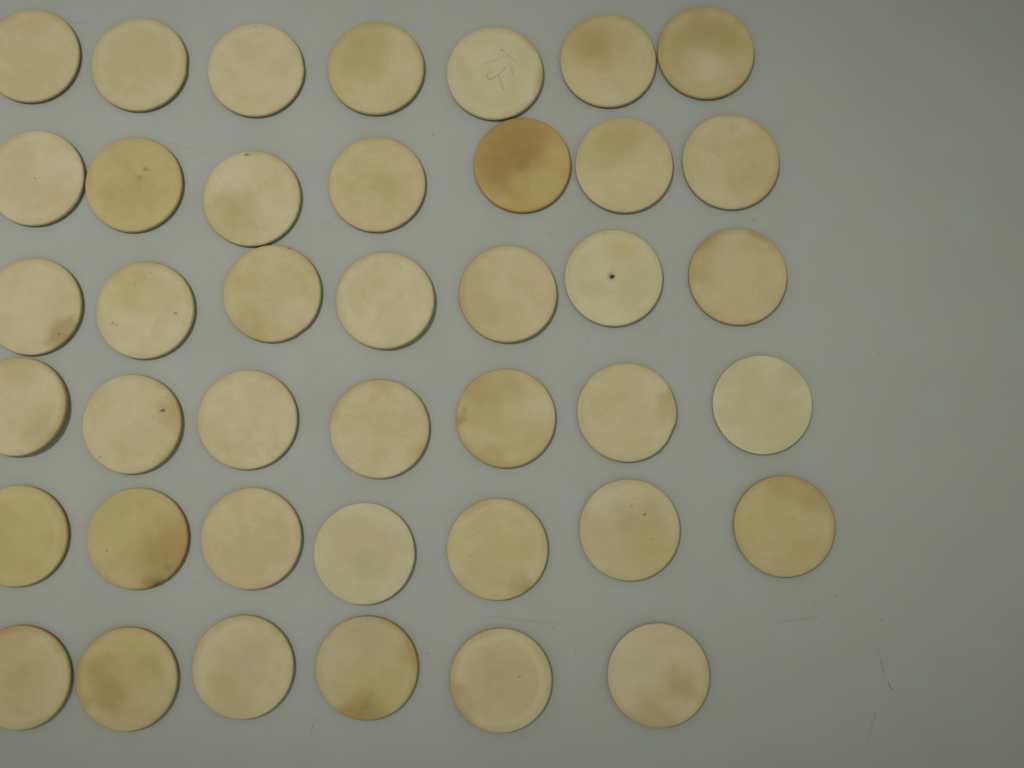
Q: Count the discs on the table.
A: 41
